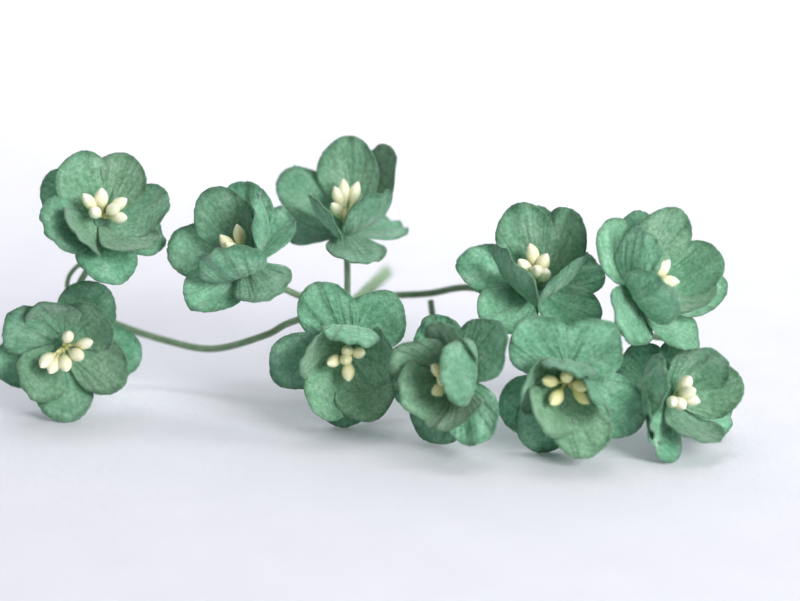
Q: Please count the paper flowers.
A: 10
